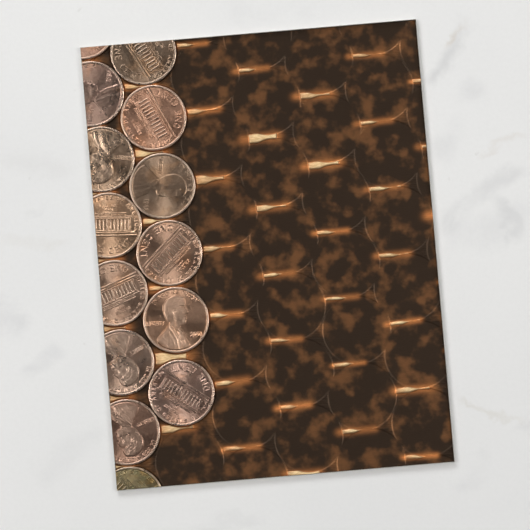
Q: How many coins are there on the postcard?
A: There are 14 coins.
